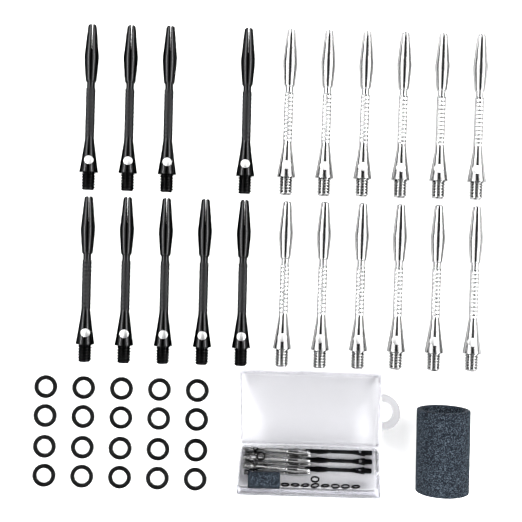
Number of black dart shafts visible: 12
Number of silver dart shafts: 19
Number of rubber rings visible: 30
